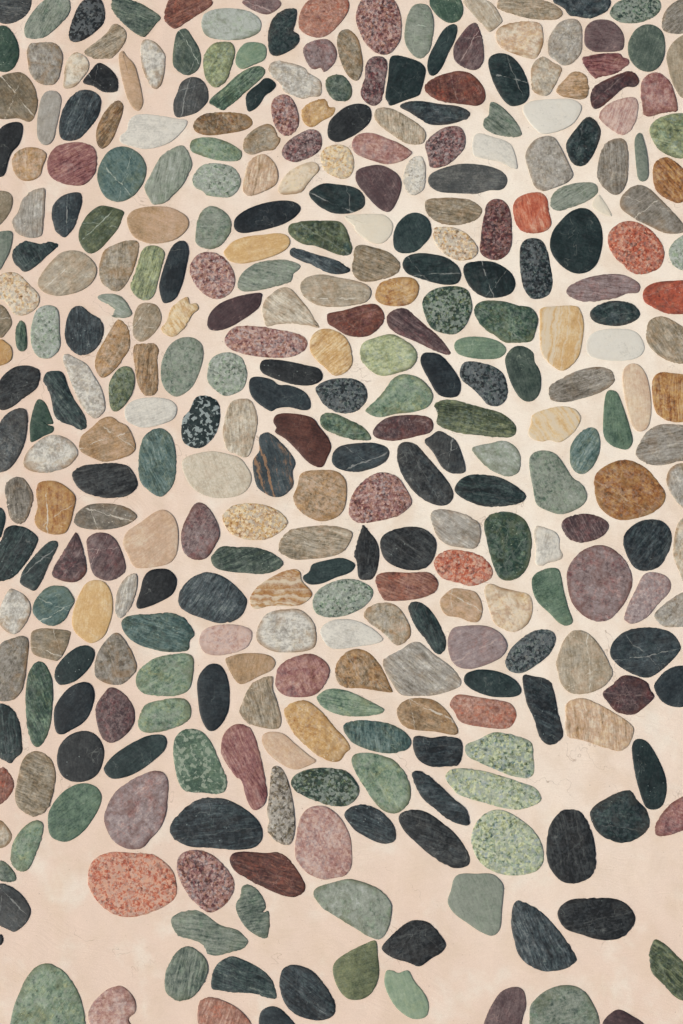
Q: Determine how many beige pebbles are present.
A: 107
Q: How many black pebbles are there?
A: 81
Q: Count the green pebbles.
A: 78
